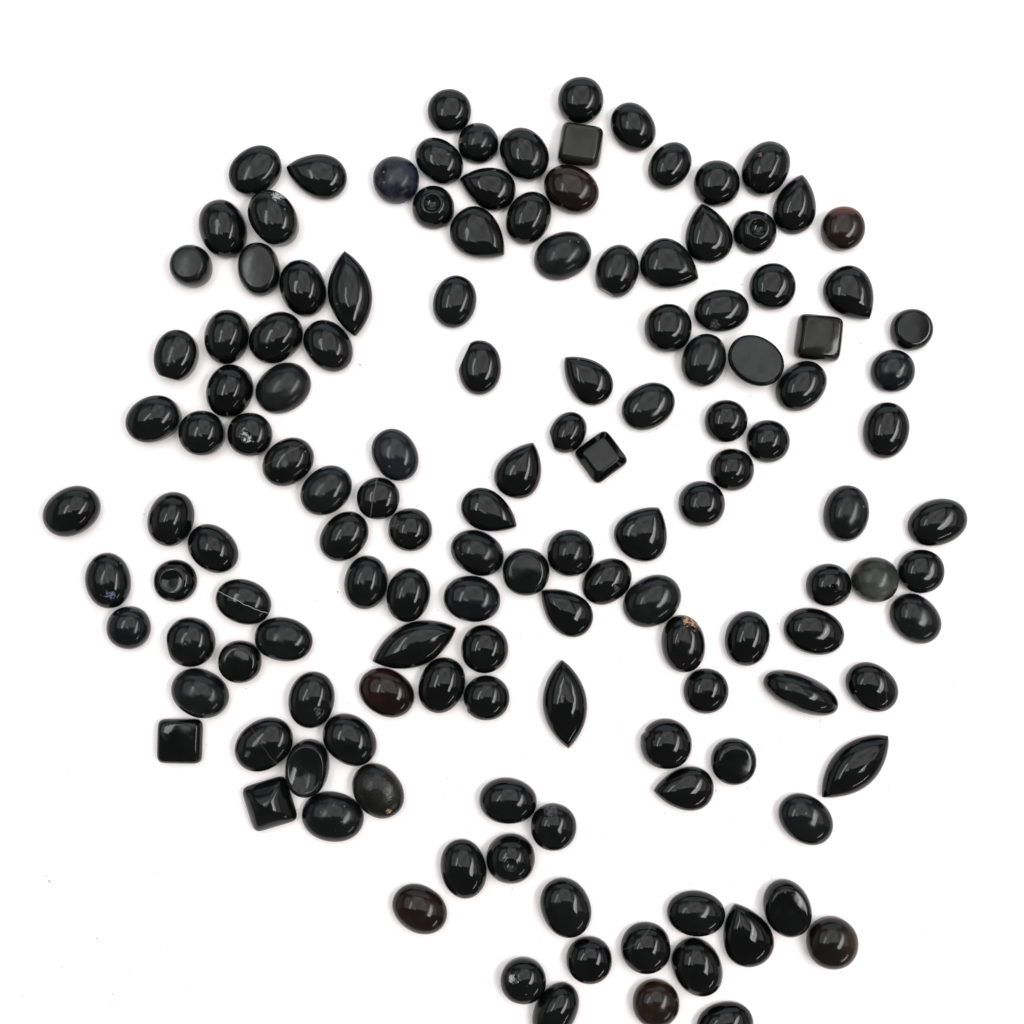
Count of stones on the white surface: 138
